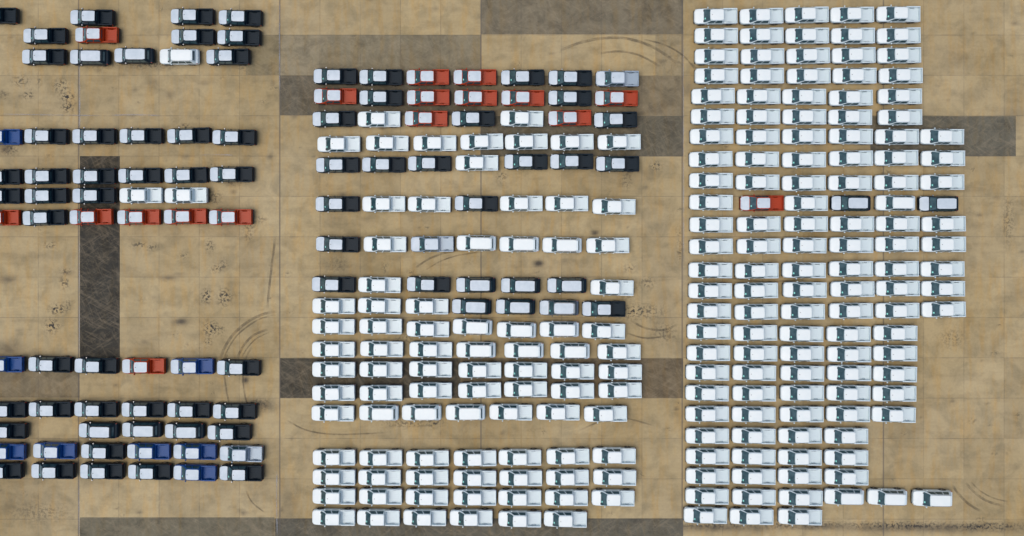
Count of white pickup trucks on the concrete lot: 200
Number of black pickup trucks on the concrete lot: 62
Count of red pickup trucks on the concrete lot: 17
